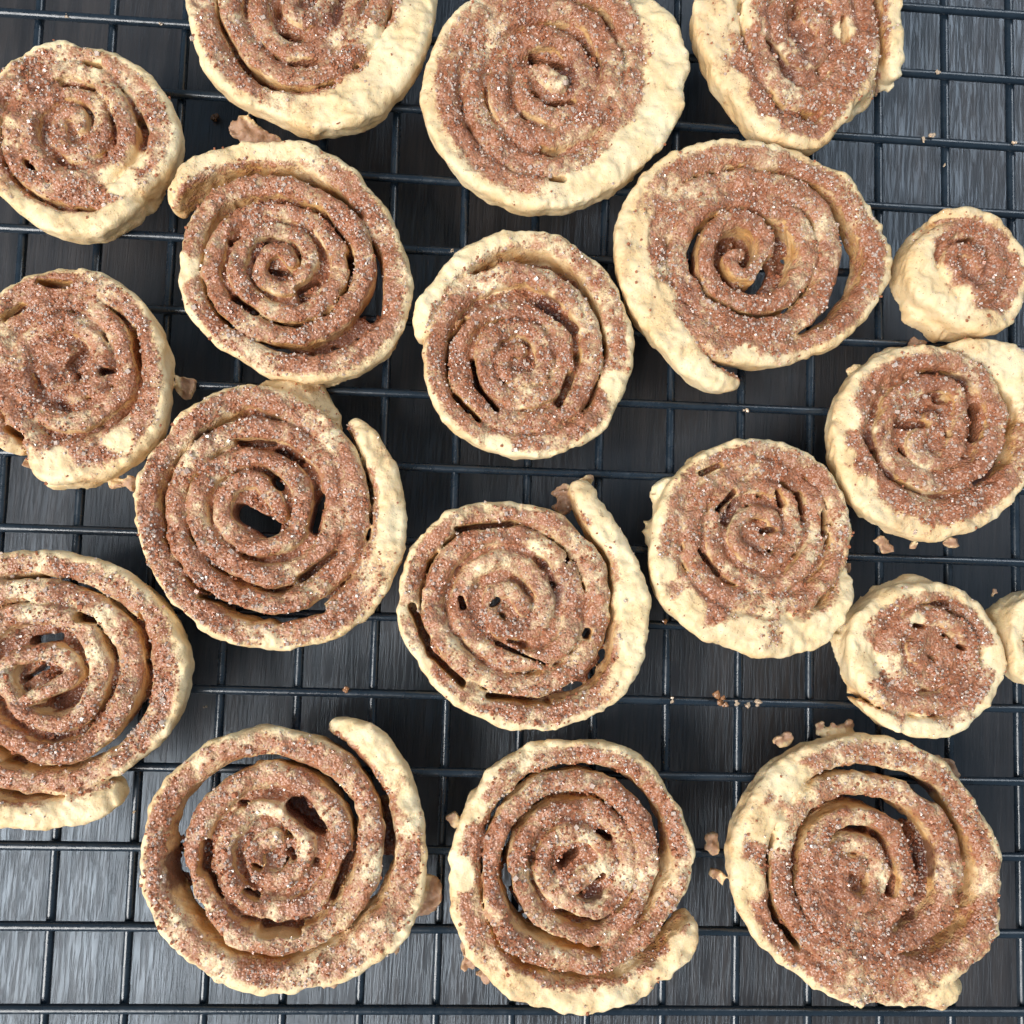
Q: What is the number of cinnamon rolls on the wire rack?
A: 19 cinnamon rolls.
